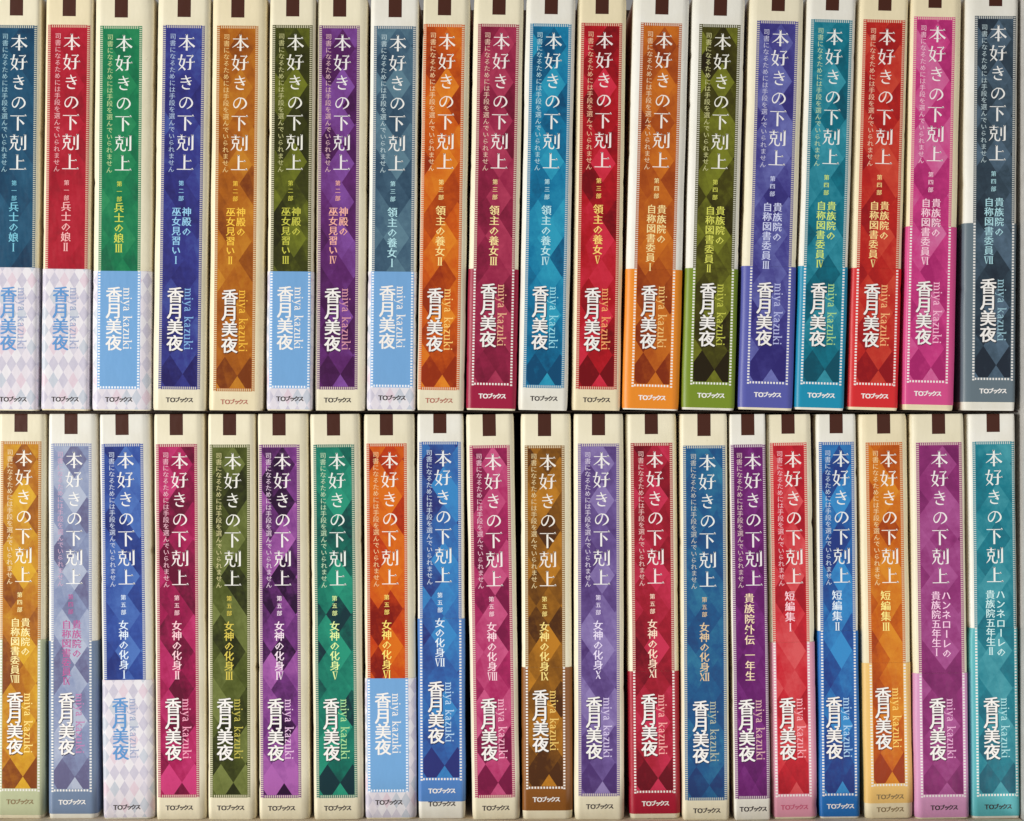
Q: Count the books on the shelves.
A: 39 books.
